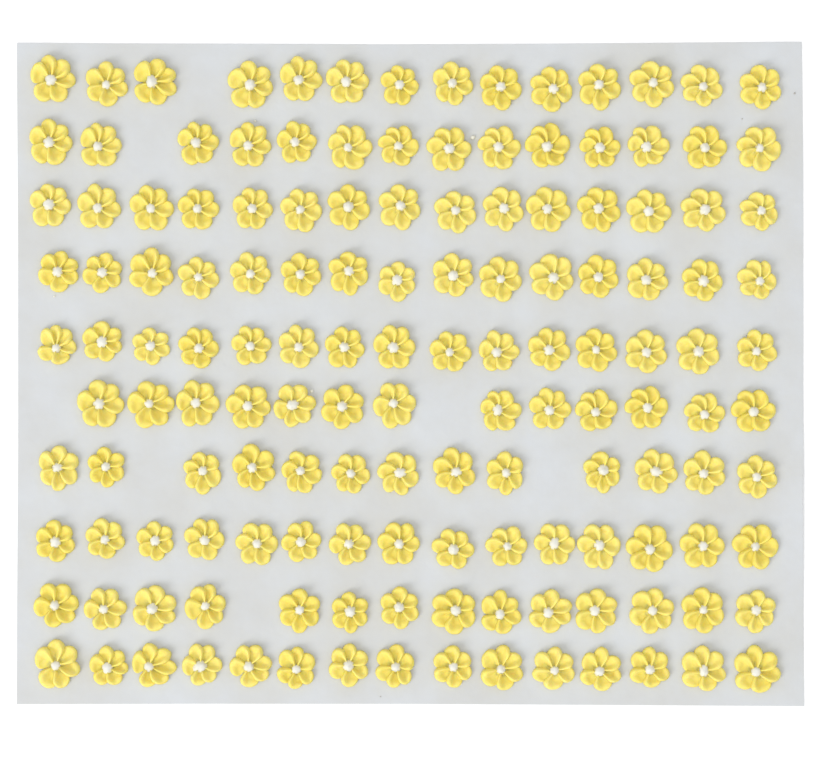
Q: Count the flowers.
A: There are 143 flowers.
